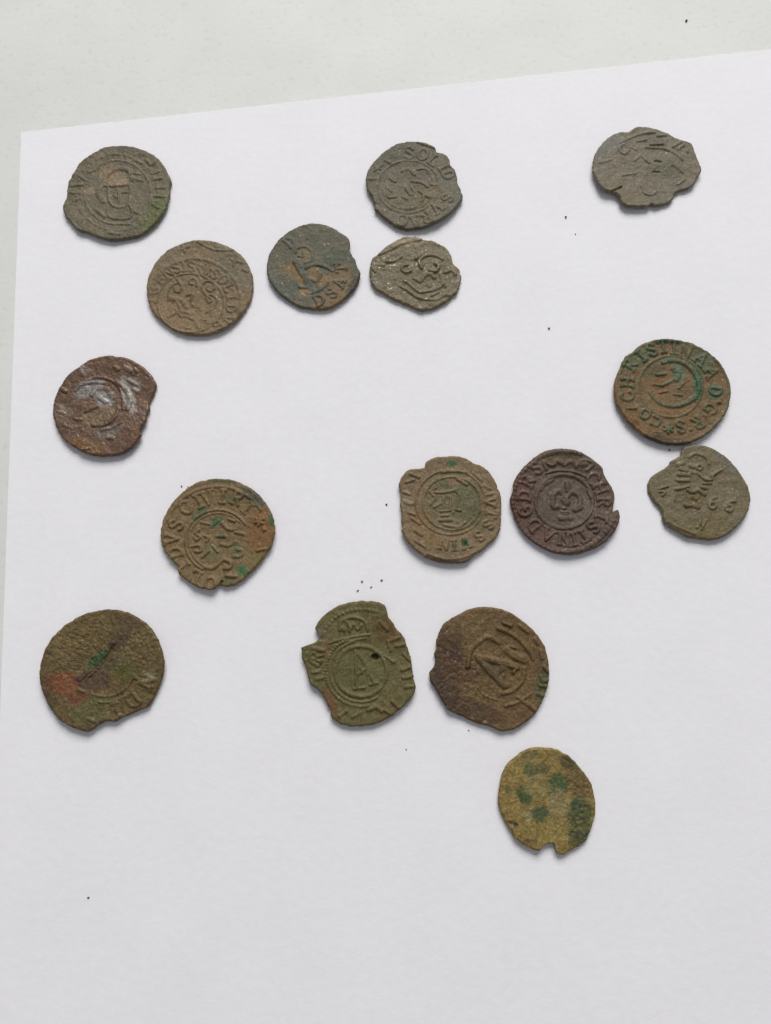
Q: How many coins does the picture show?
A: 16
